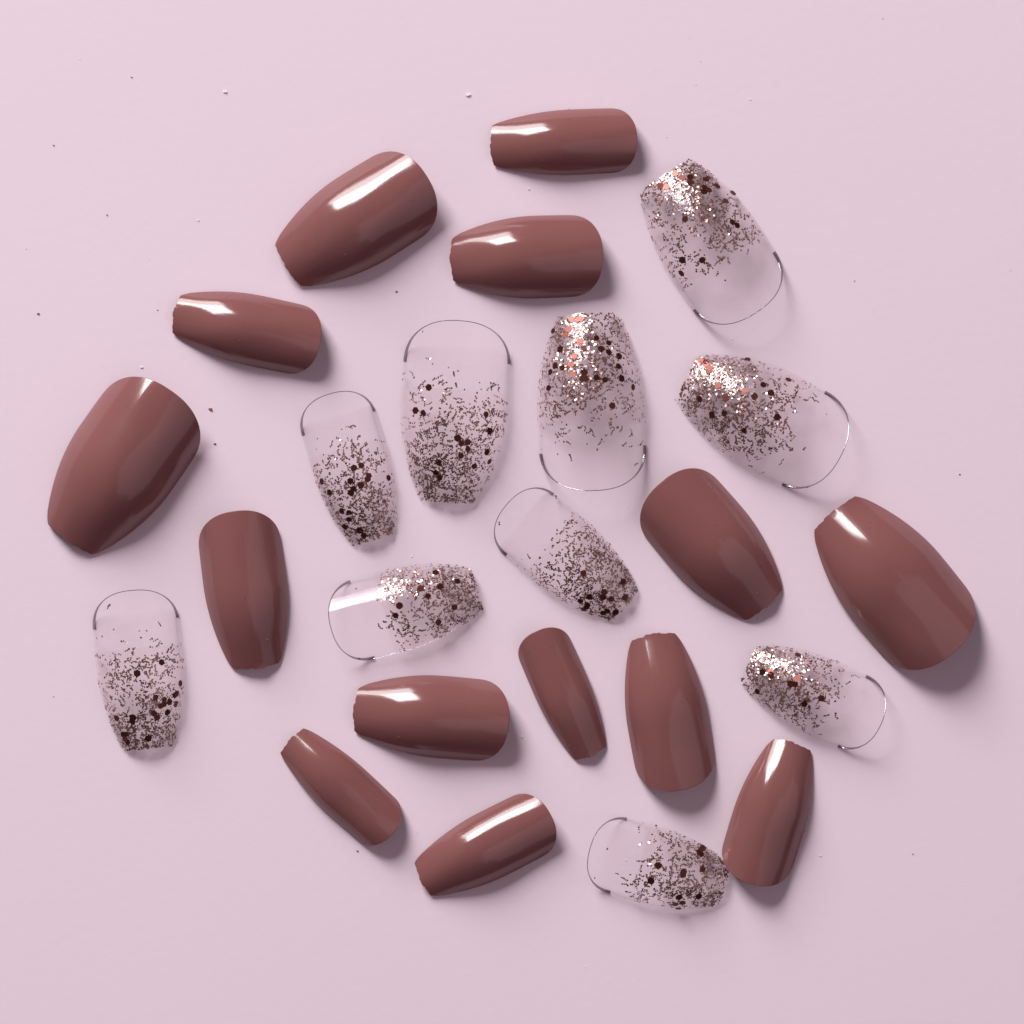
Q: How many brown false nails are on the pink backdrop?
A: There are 14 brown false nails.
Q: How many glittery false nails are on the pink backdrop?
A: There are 10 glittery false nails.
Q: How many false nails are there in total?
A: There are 24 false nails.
